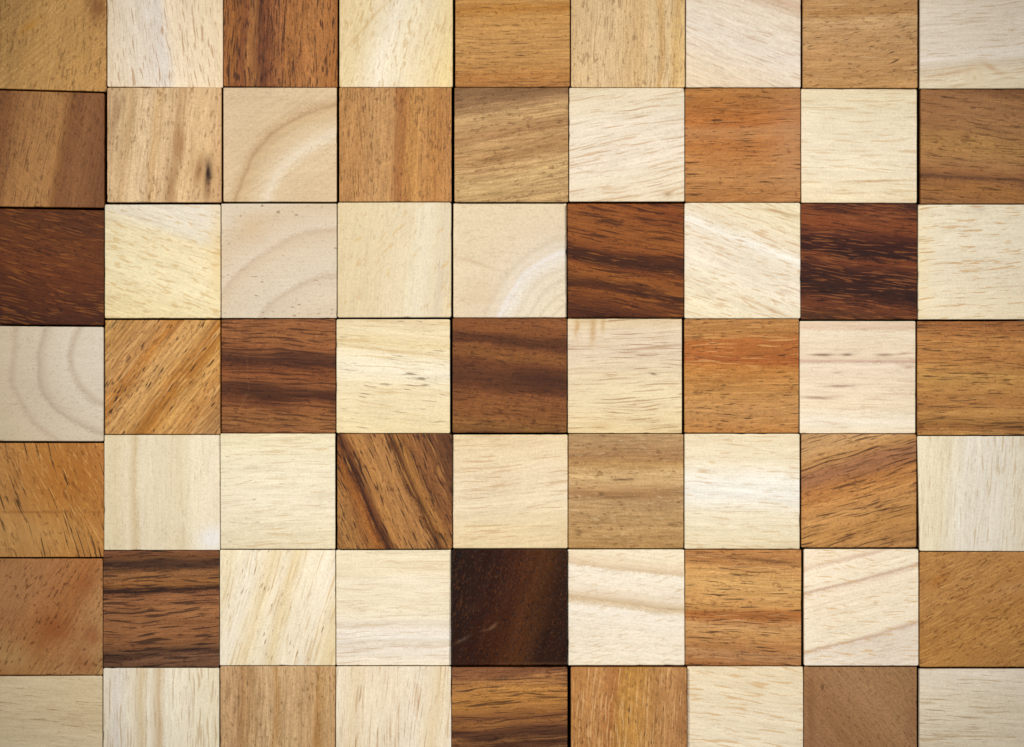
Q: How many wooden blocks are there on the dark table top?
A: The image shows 63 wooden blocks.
